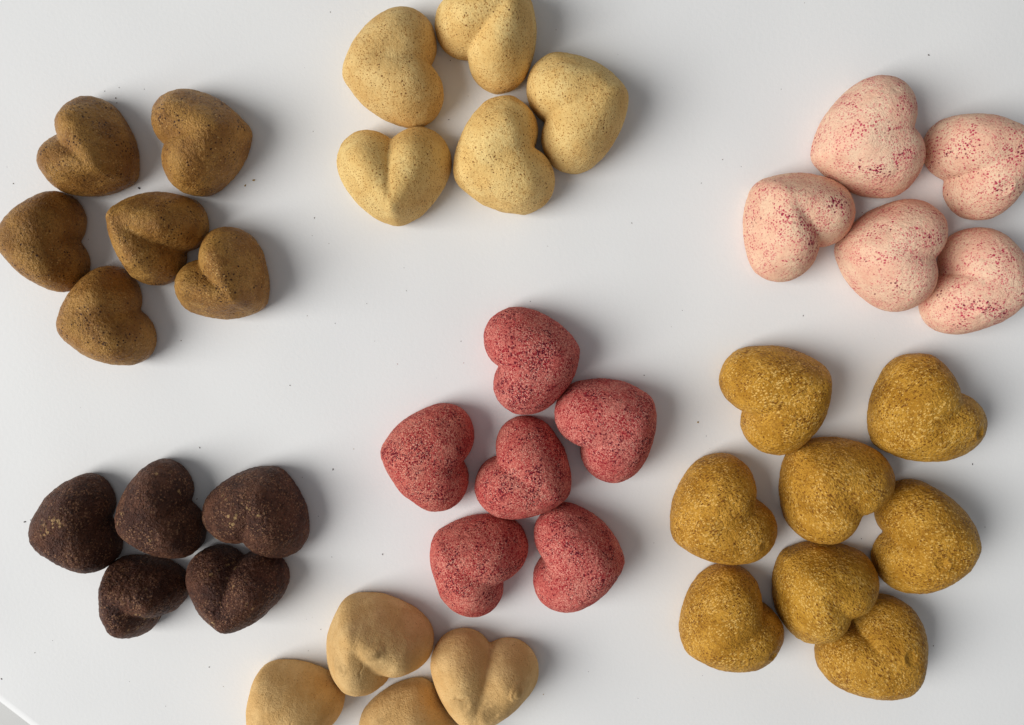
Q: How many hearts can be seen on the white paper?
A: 39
